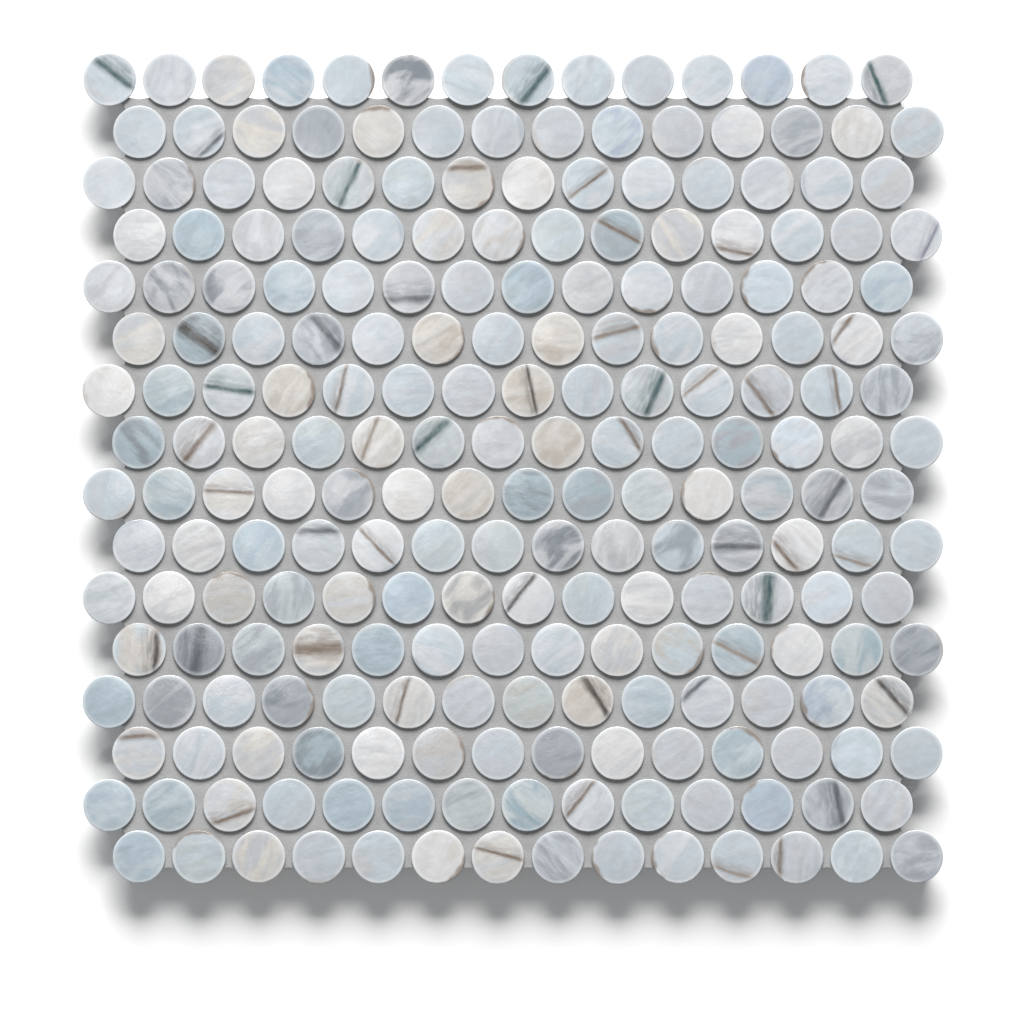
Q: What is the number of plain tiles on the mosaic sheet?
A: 174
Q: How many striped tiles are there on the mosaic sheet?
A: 50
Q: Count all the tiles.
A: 224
